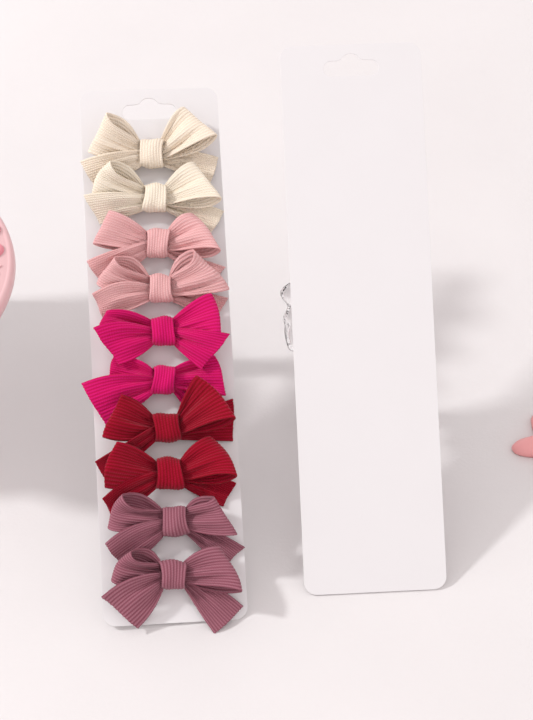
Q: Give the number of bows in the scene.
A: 10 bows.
